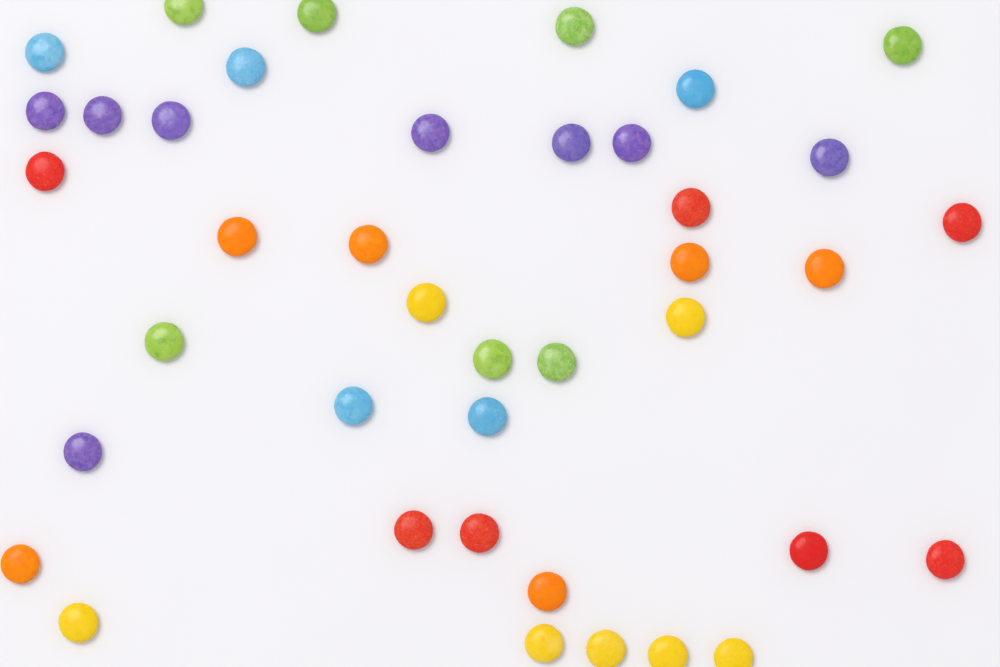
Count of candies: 40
